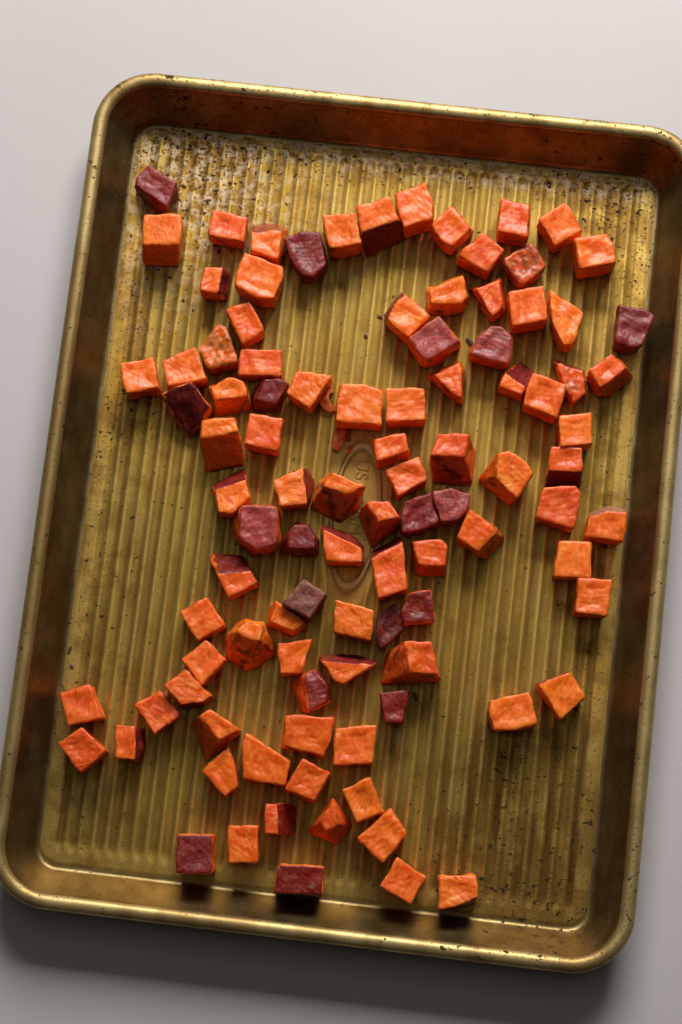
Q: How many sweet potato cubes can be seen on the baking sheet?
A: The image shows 100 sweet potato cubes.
